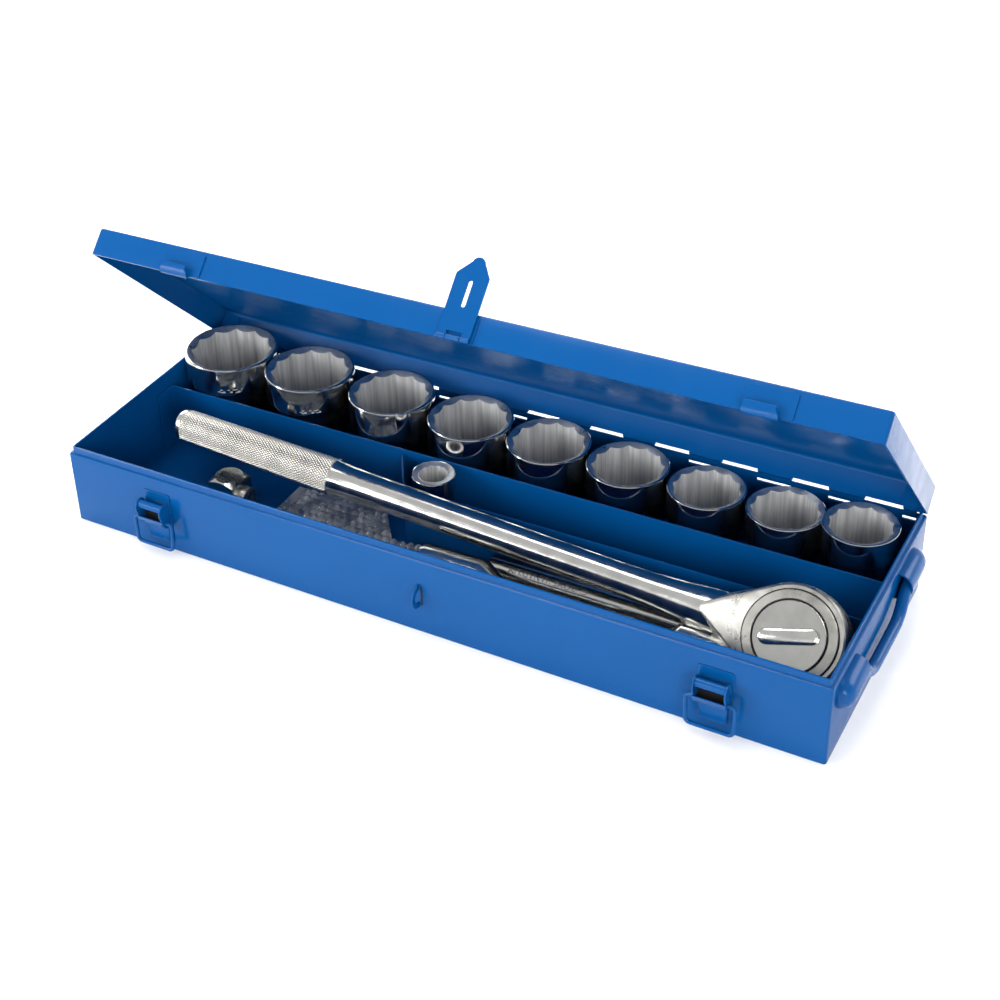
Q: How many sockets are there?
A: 10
